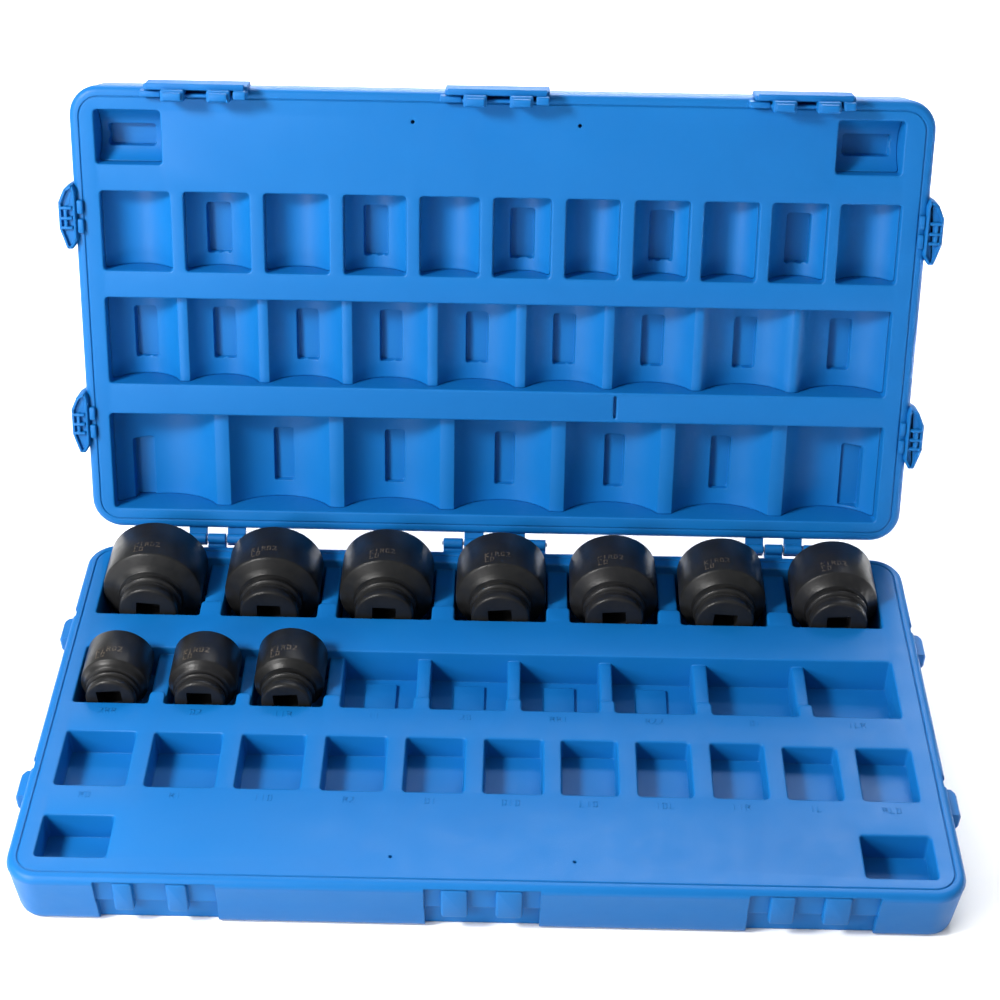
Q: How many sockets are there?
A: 10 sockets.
